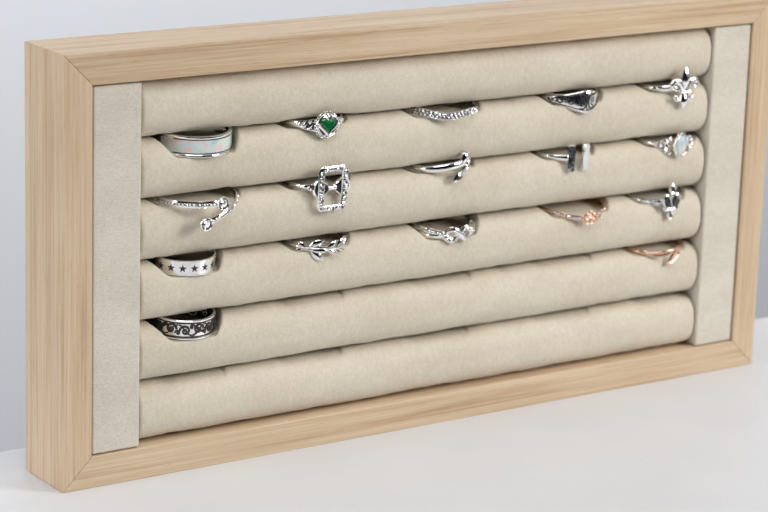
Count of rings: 17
